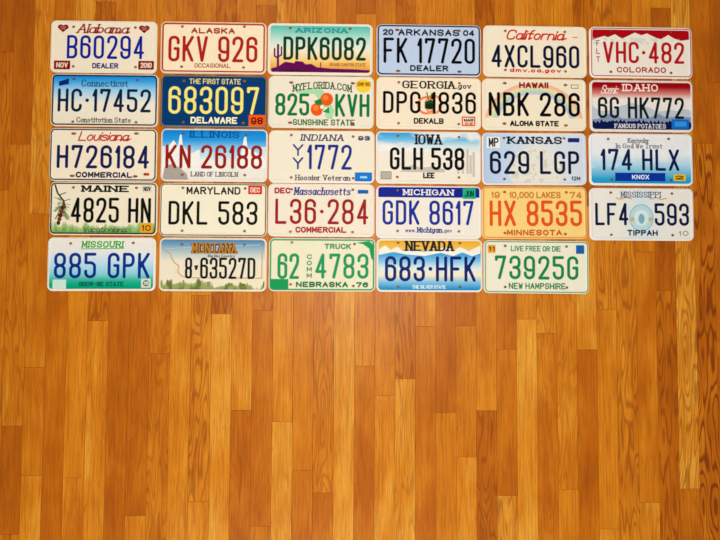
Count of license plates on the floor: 29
